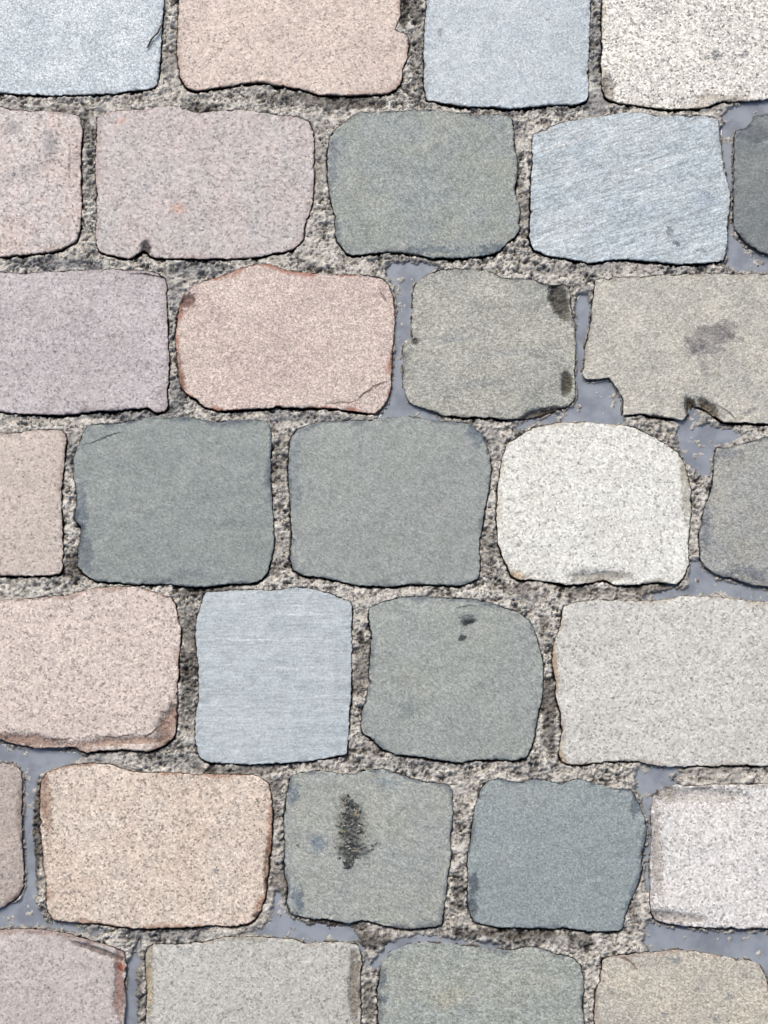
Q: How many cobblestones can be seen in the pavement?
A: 31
